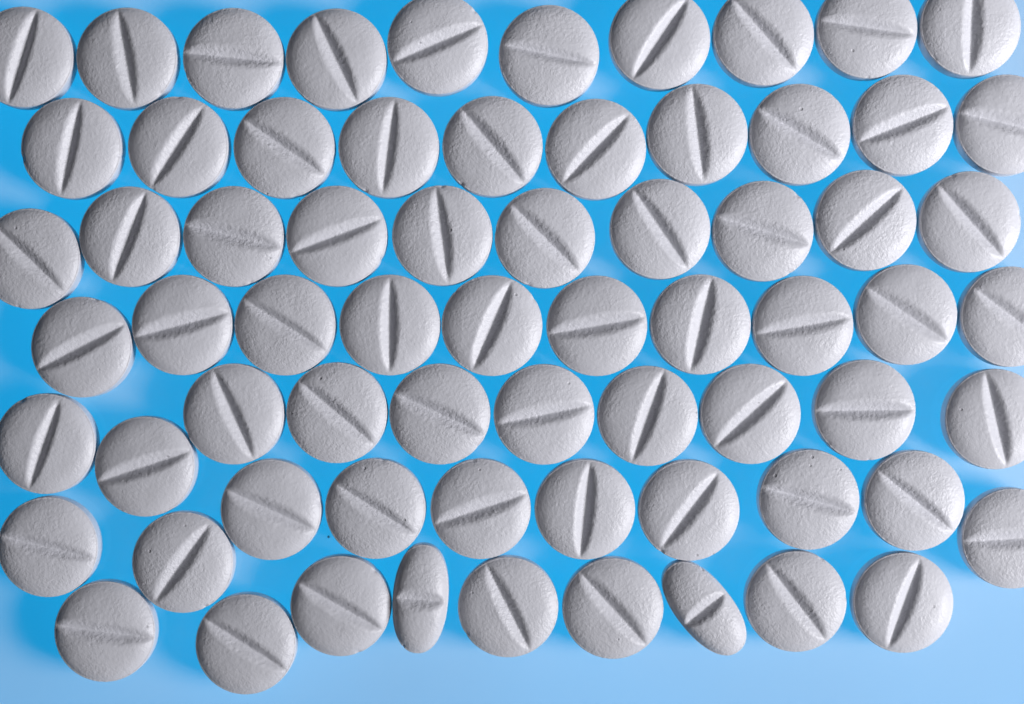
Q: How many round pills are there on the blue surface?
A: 67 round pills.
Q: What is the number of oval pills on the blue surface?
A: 2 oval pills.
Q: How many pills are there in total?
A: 69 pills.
